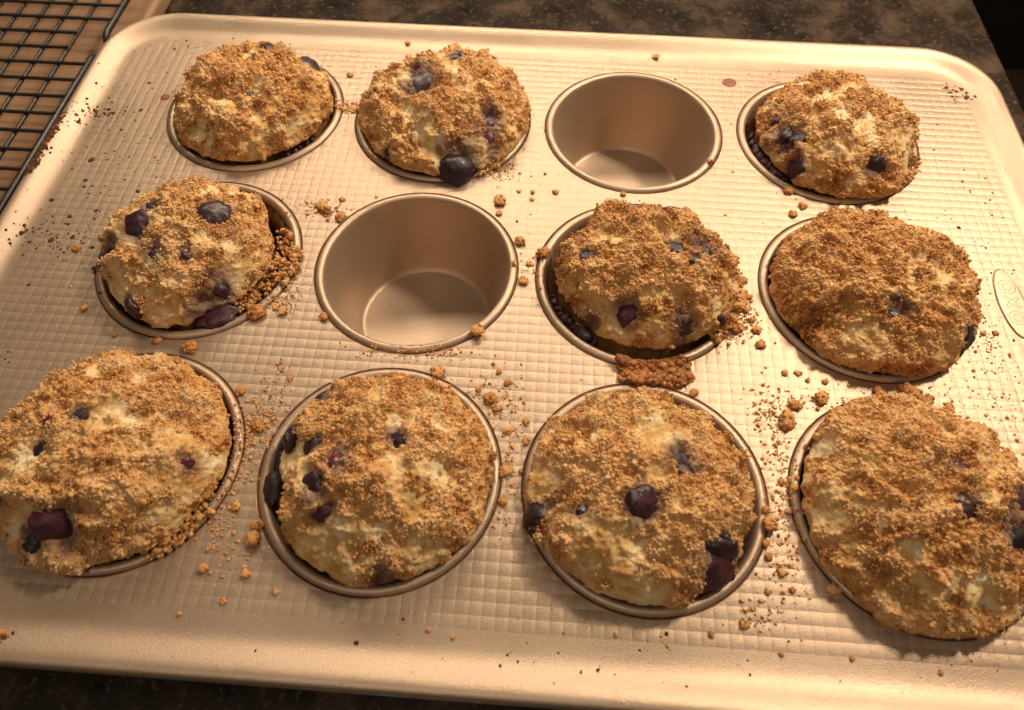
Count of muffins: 10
